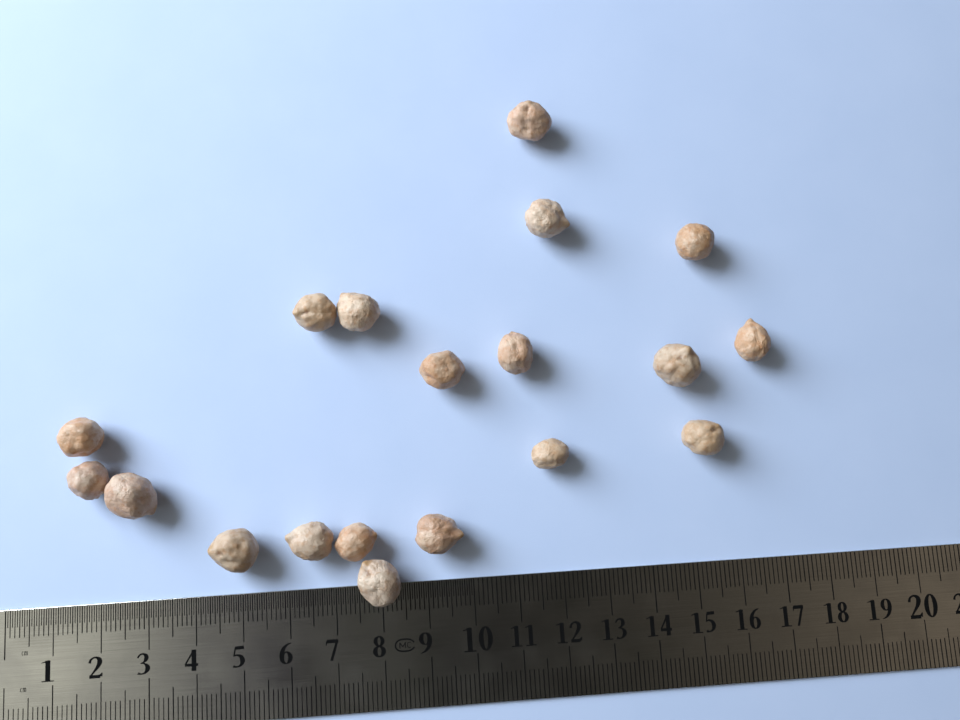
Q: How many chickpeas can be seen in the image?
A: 19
